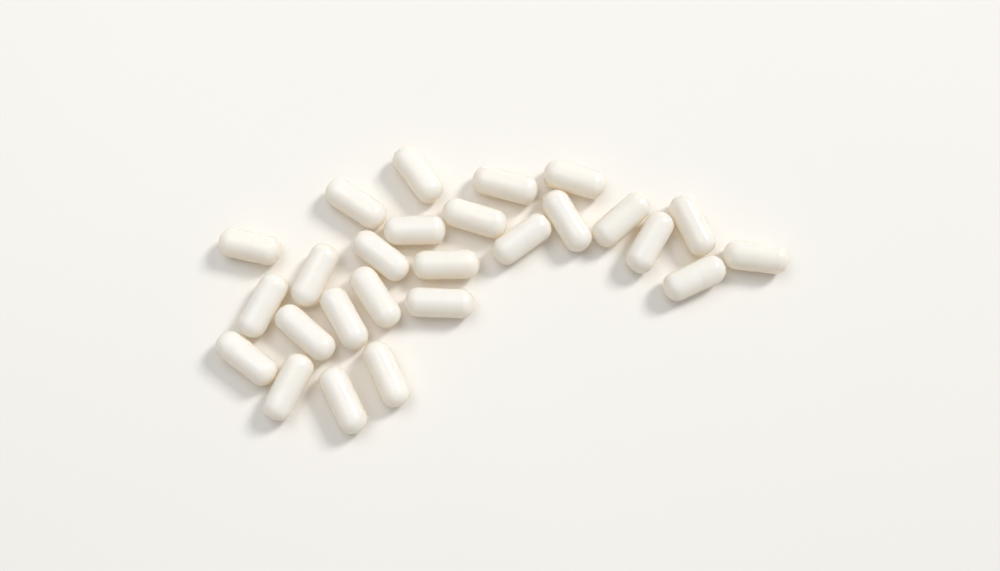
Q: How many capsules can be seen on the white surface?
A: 26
